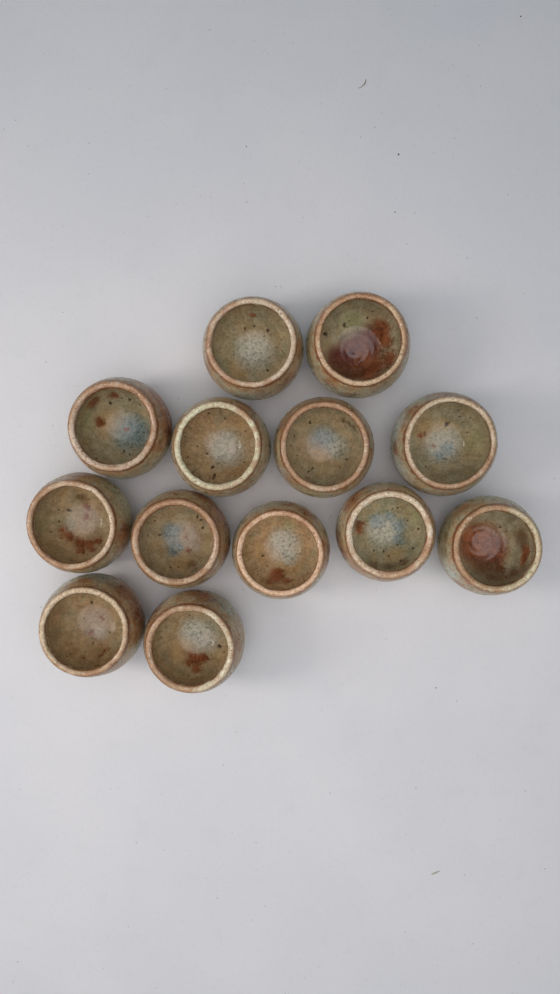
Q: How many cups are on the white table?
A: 13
